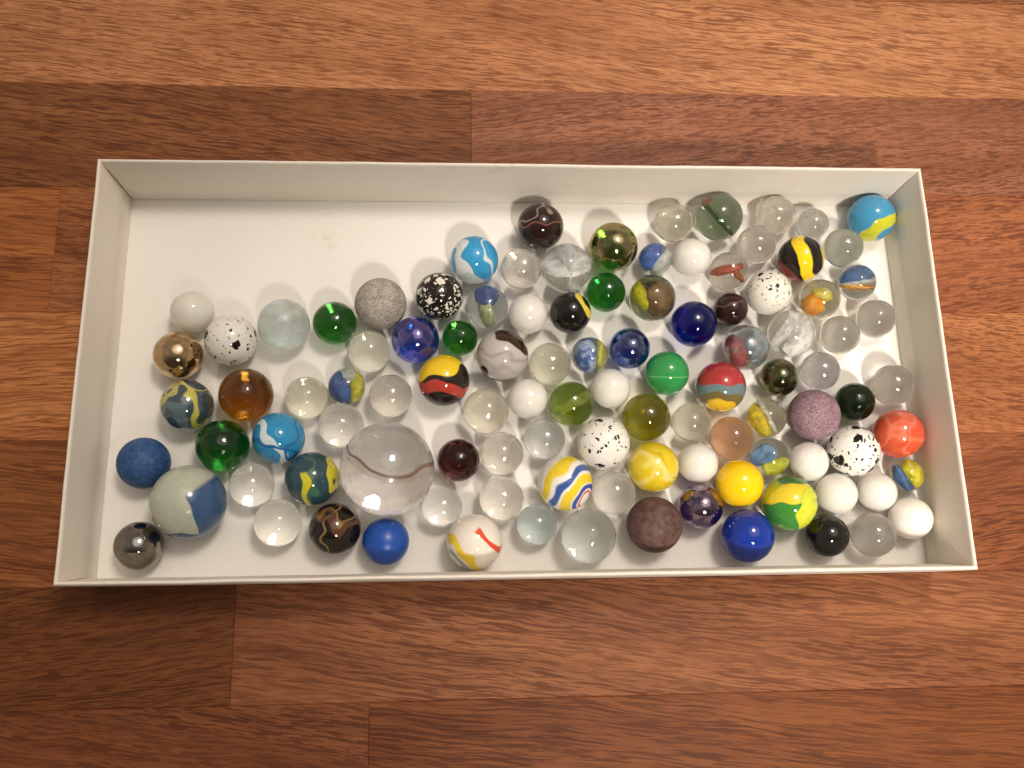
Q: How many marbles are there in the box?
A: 105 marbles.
